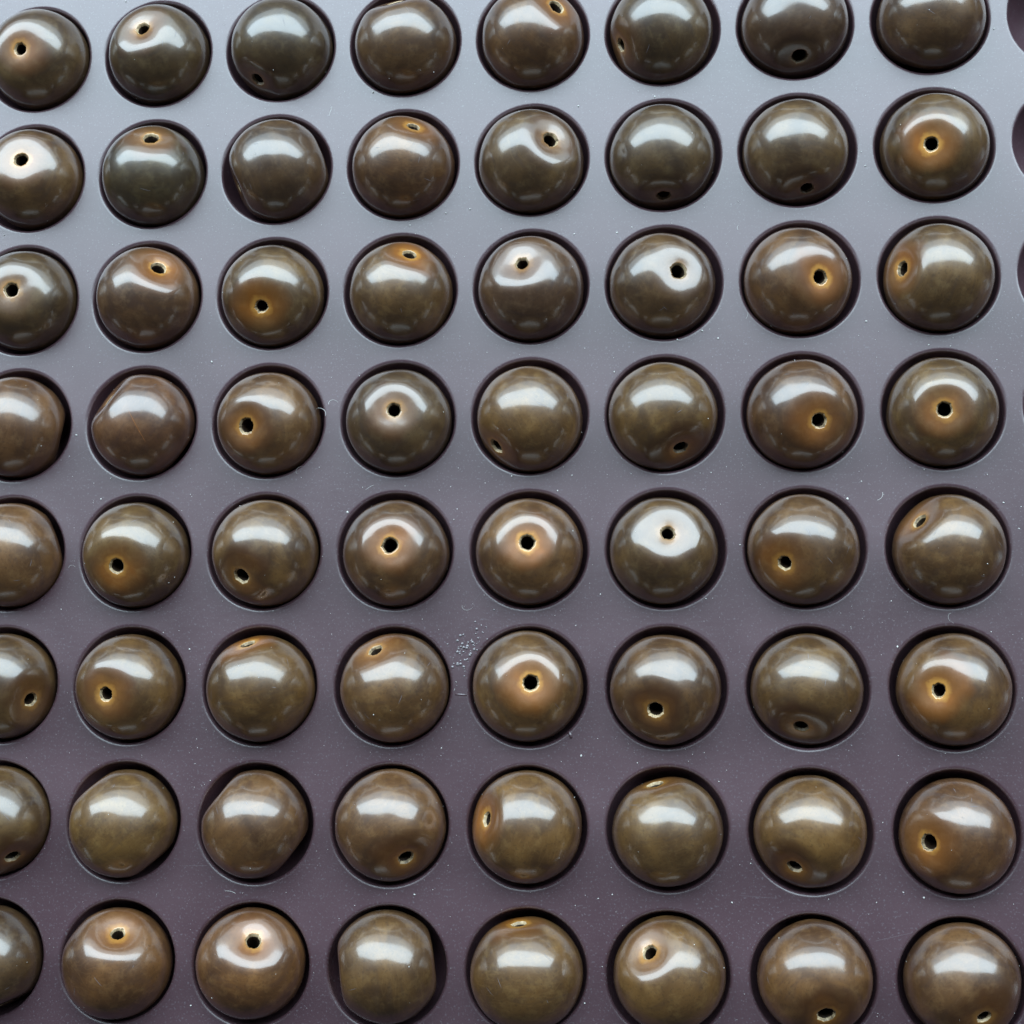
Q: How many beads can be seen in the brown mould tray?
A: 64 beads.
